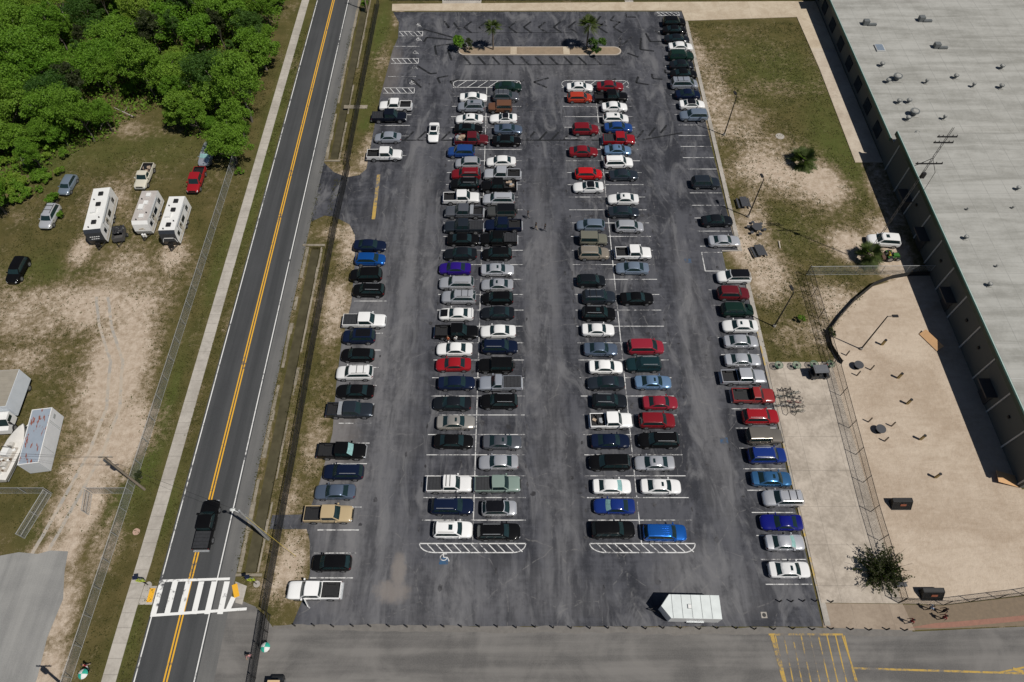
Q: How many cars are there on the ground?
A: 133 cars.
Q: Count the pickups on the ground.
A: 29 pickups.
